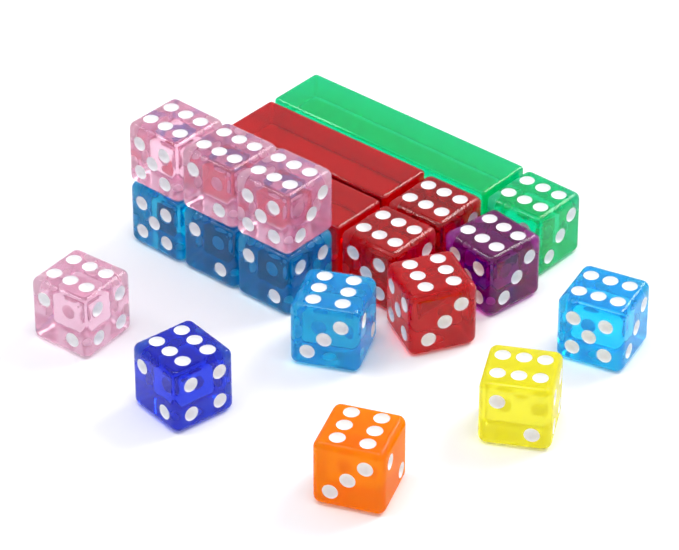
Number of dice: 17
